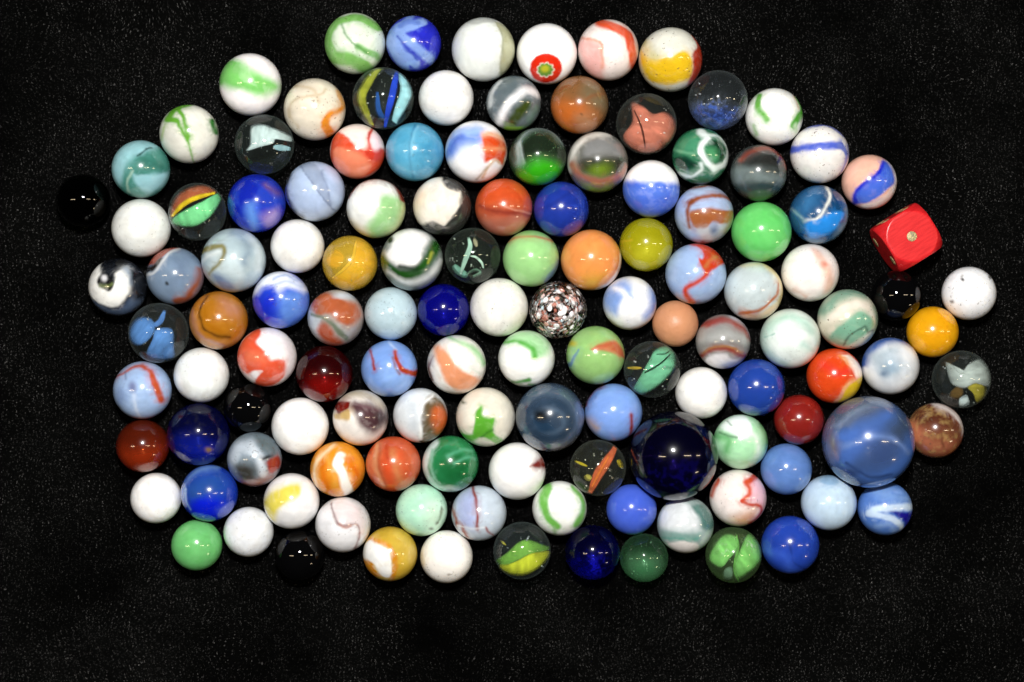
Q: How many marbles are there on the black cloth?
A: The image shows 126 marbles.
